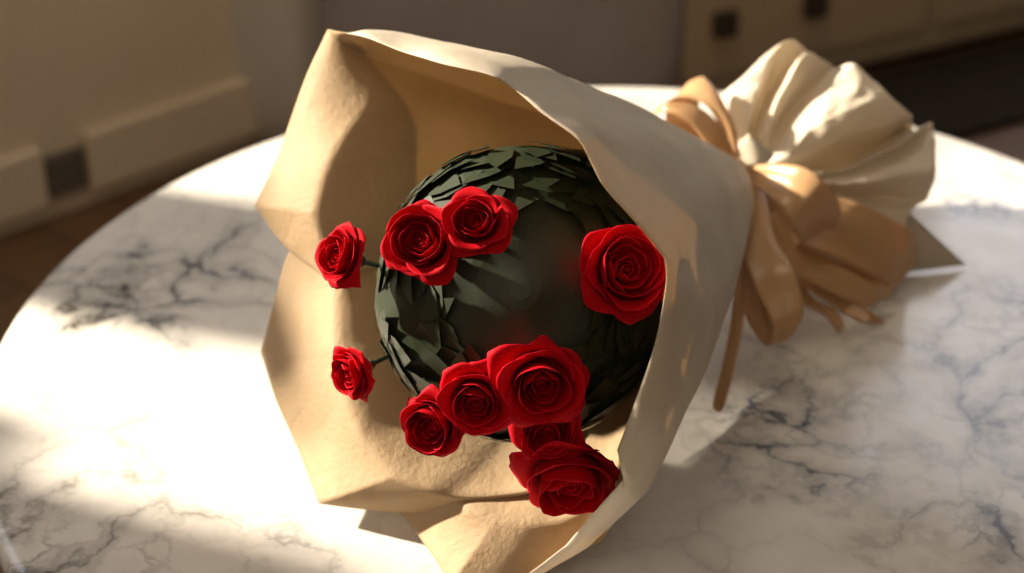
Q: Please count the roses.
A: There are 10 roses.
